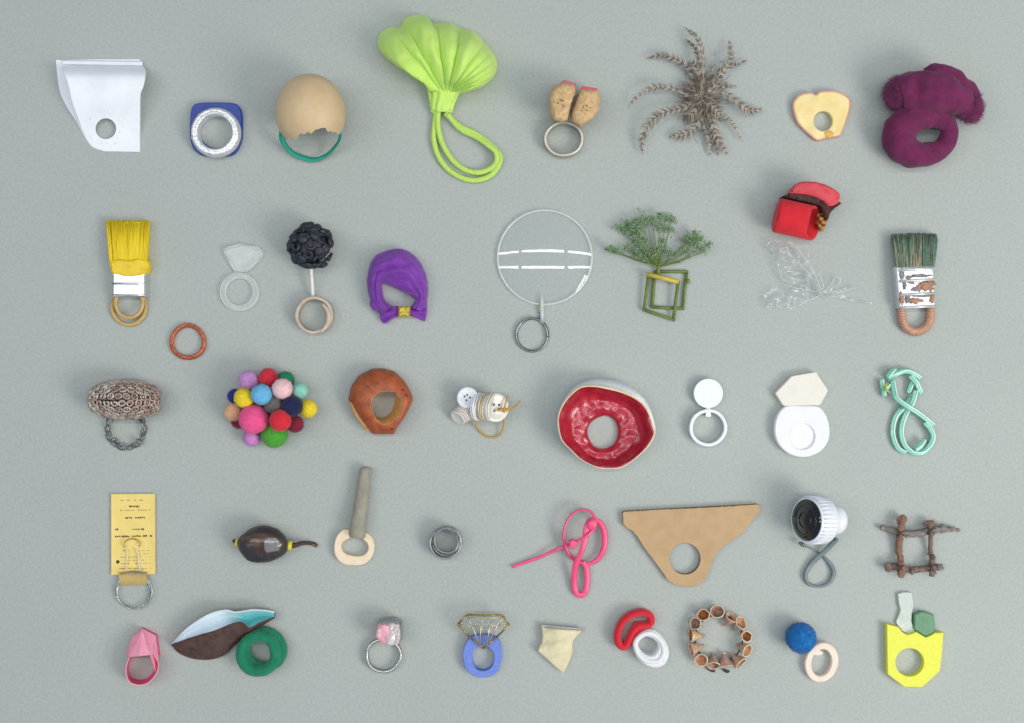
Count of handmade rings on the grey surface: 43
